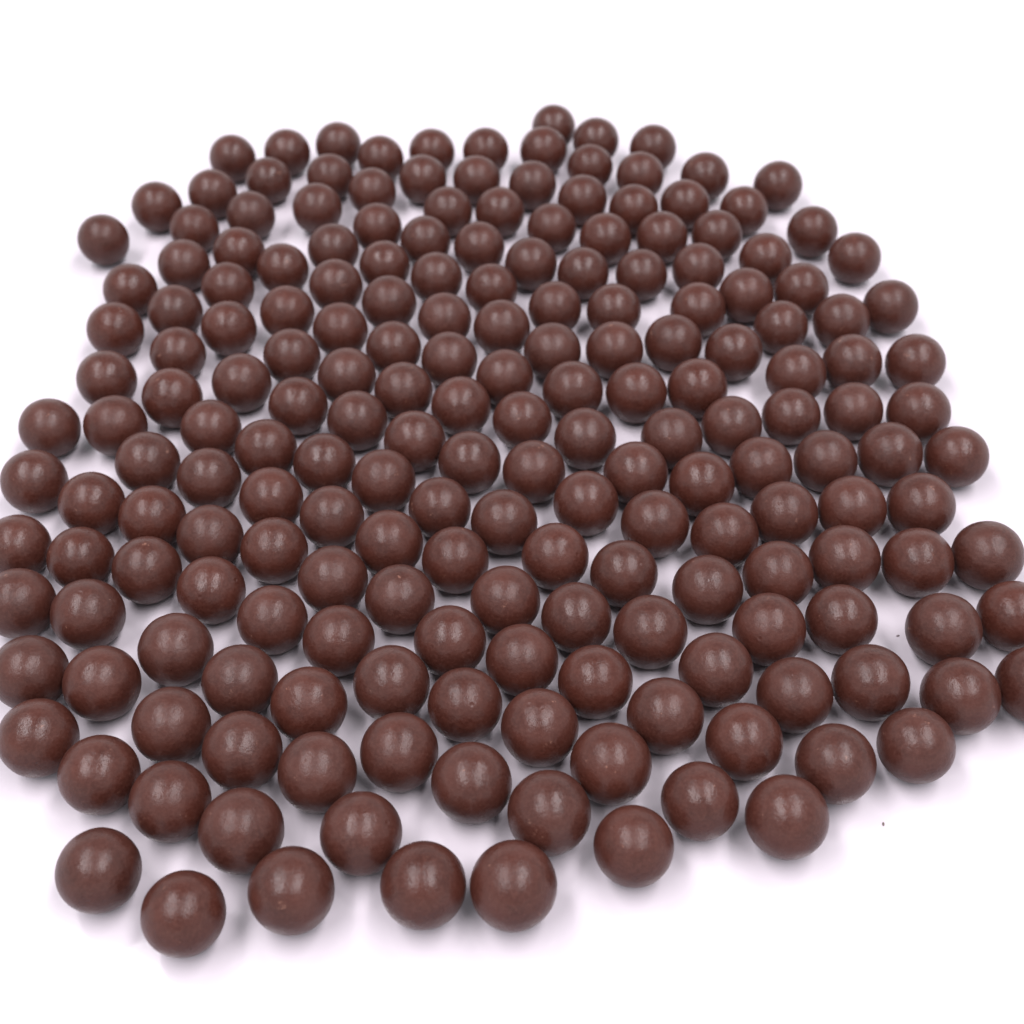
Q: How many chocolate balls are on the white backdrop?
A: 200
